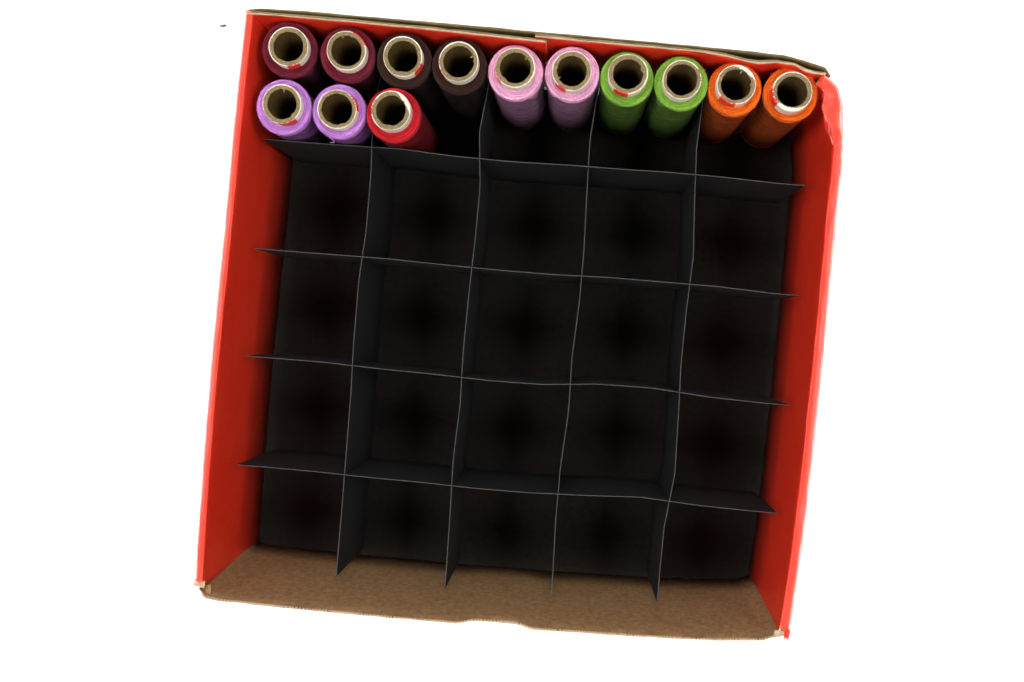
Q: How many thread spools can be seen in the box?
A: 13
